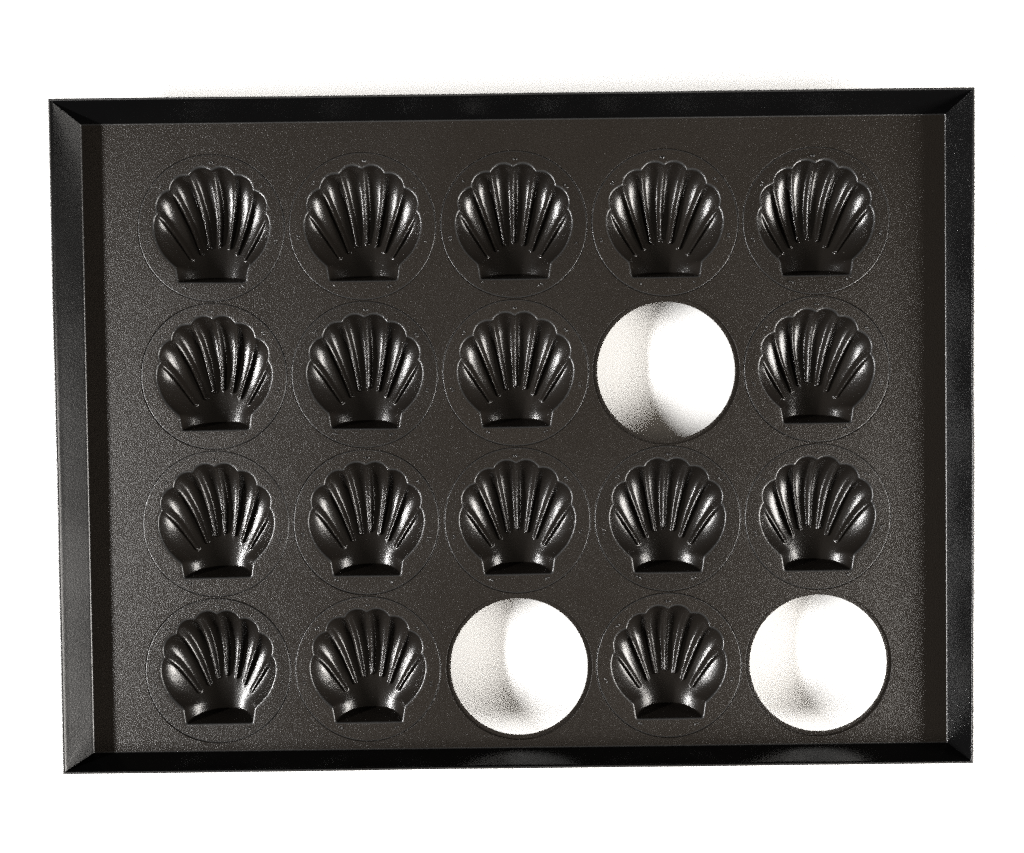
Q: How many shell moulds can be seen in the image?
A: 17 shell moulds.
